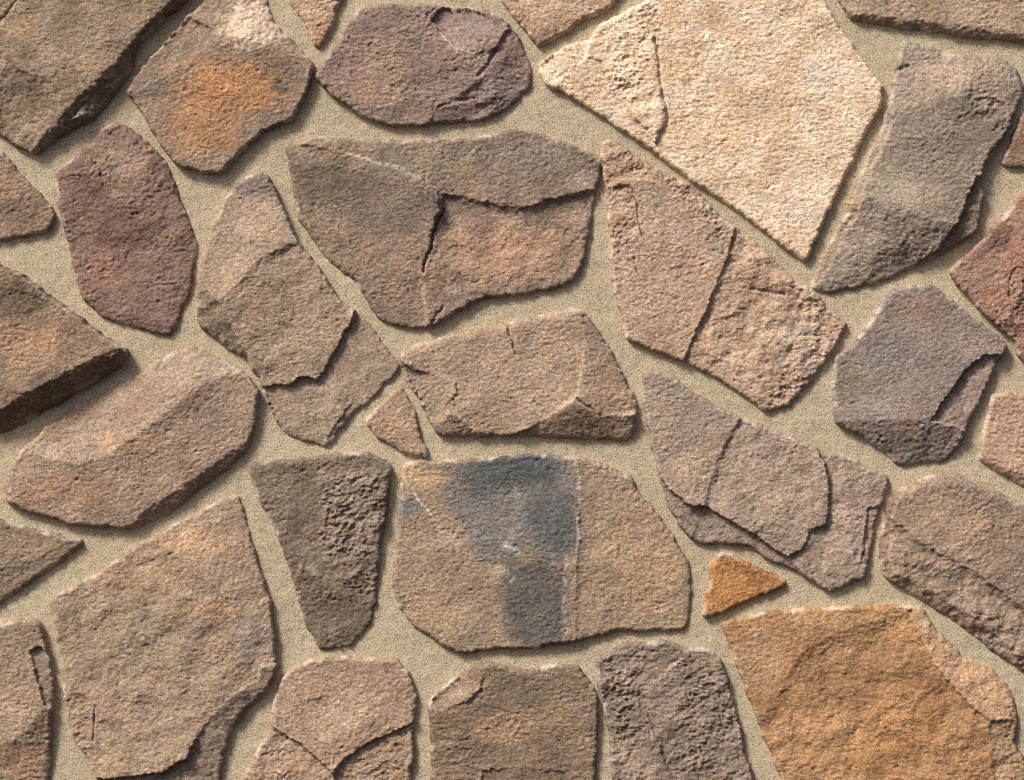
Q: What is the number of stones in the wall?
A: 33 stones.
